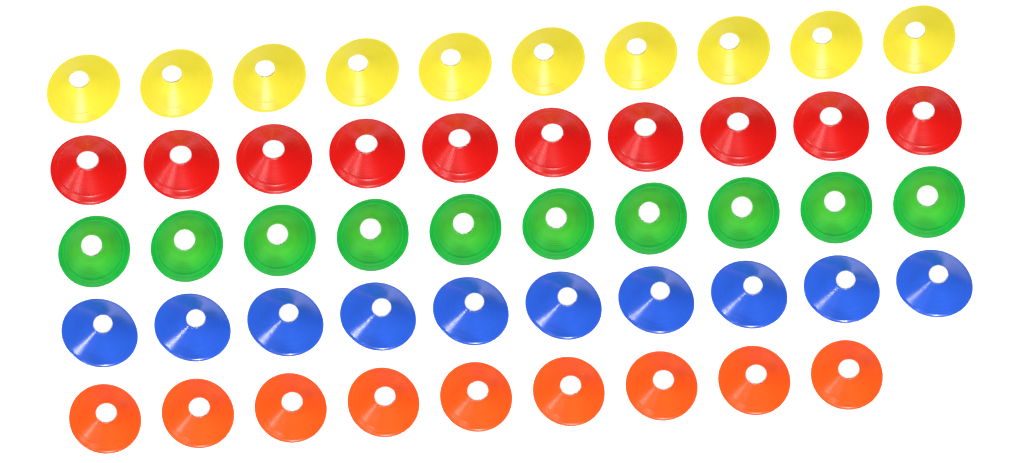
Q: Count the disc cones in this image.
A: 49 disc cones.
